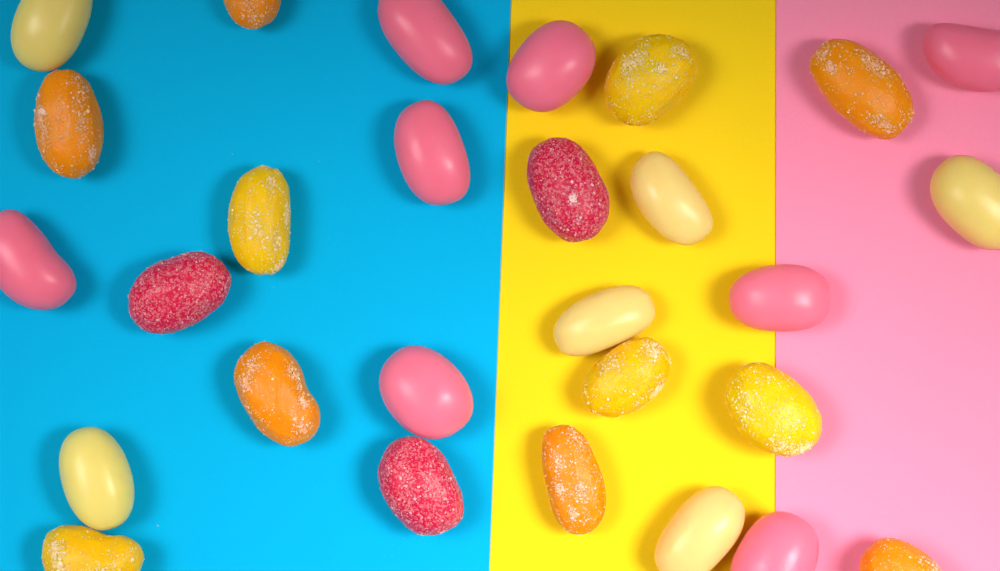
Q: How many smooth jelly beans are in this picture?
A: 14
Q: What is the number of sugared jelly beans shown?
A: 14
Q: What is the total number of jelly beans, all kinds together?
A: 28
